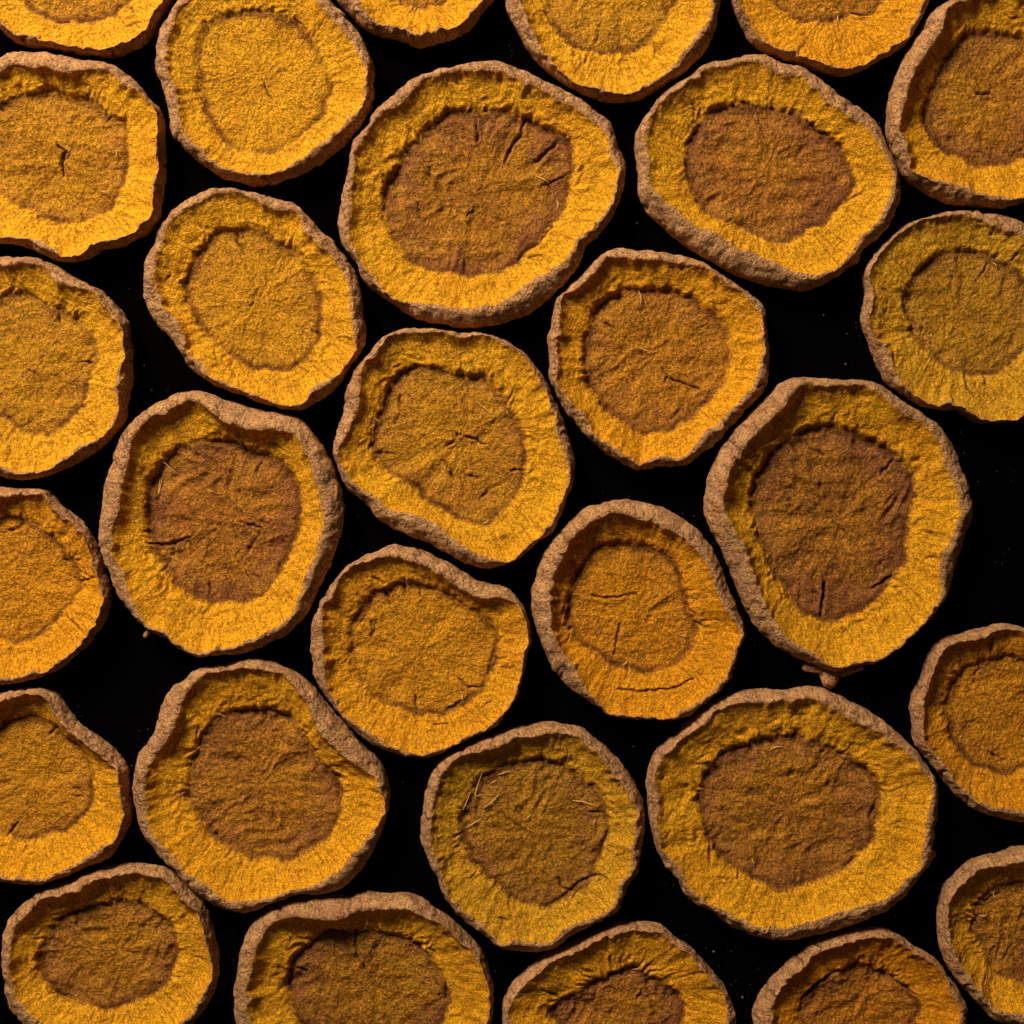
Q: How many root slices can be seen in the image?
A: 29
